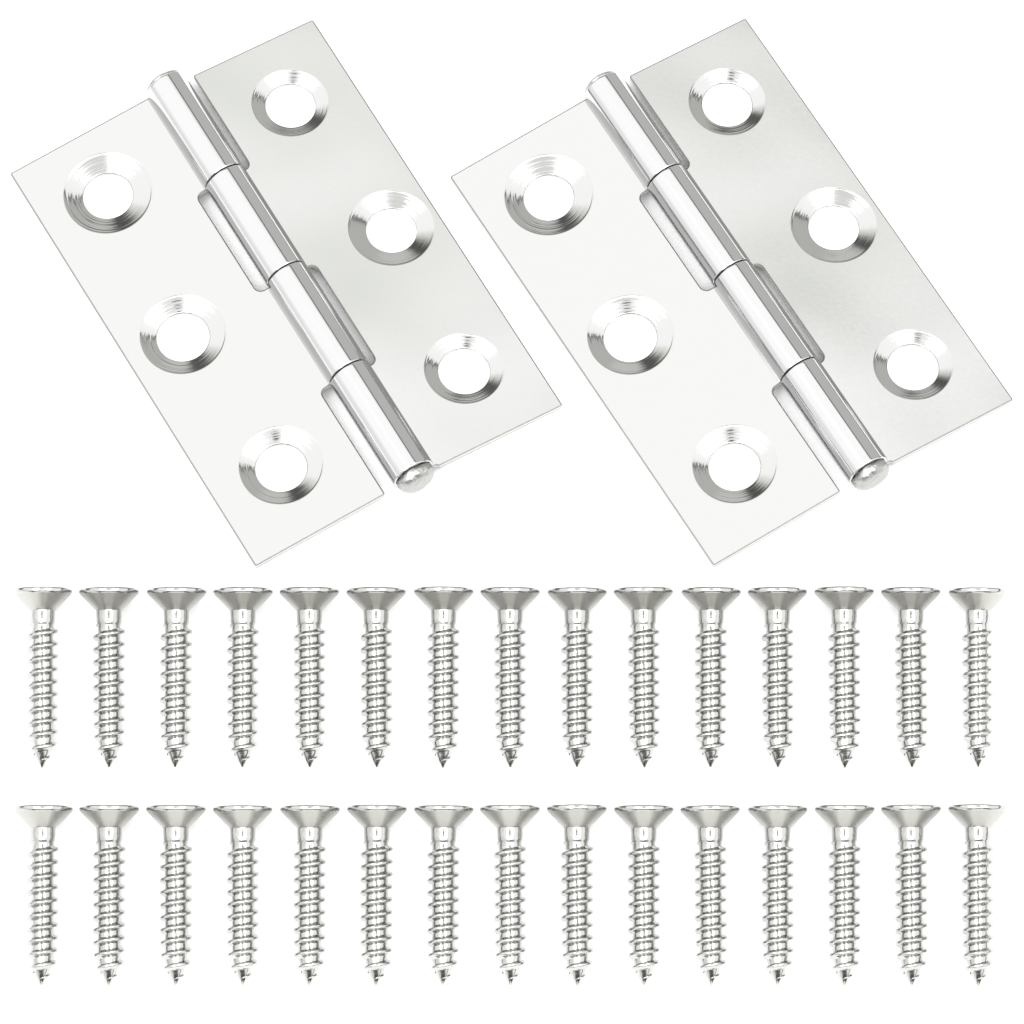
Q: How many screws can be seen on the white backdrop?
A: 30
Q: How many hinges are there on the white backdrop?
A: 2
